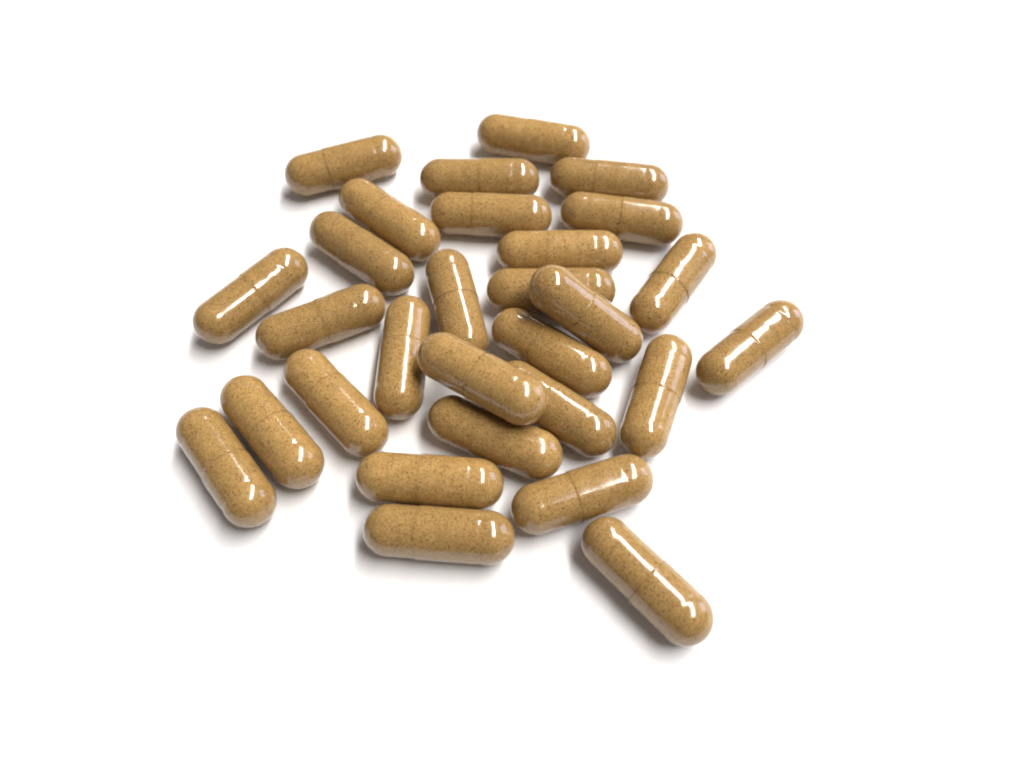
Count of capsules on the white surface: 29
